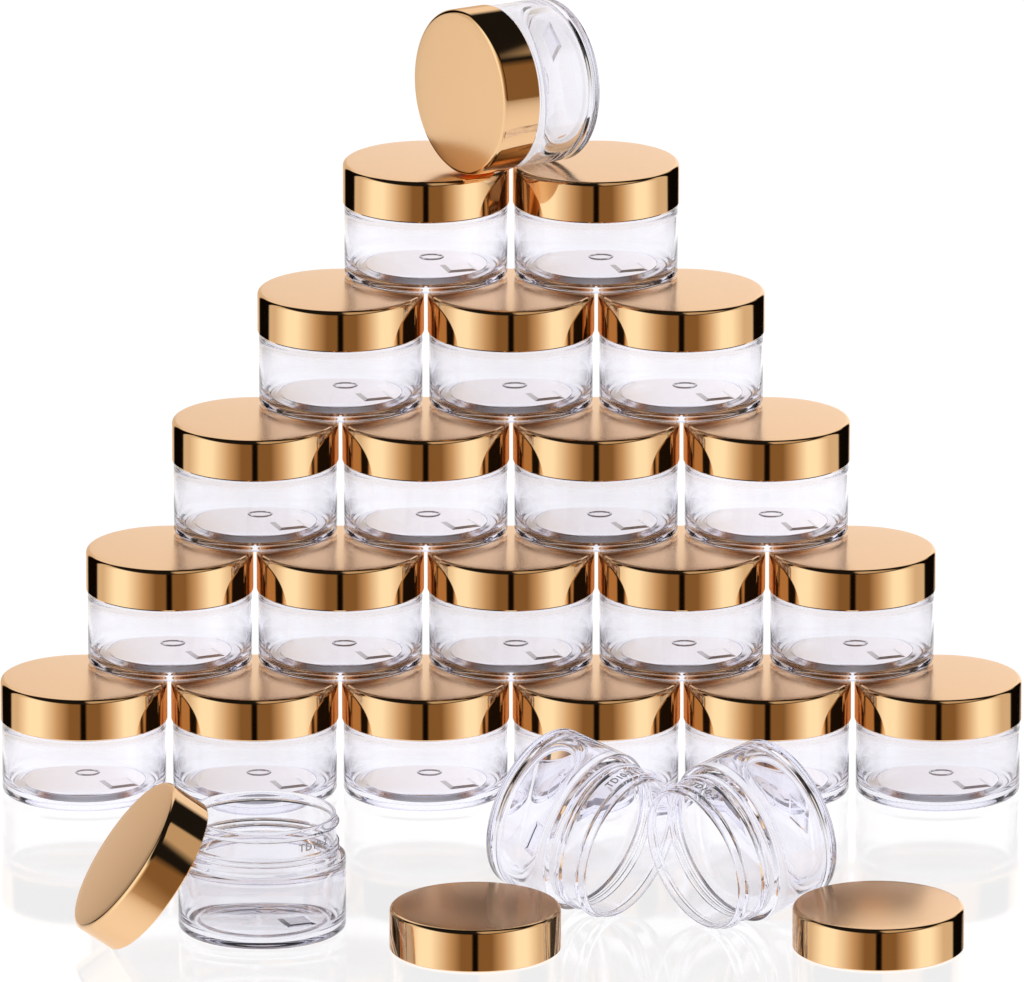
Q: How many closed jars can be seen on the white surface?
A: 21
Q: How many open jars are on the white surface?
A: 3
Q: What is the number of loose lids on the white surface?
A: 3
